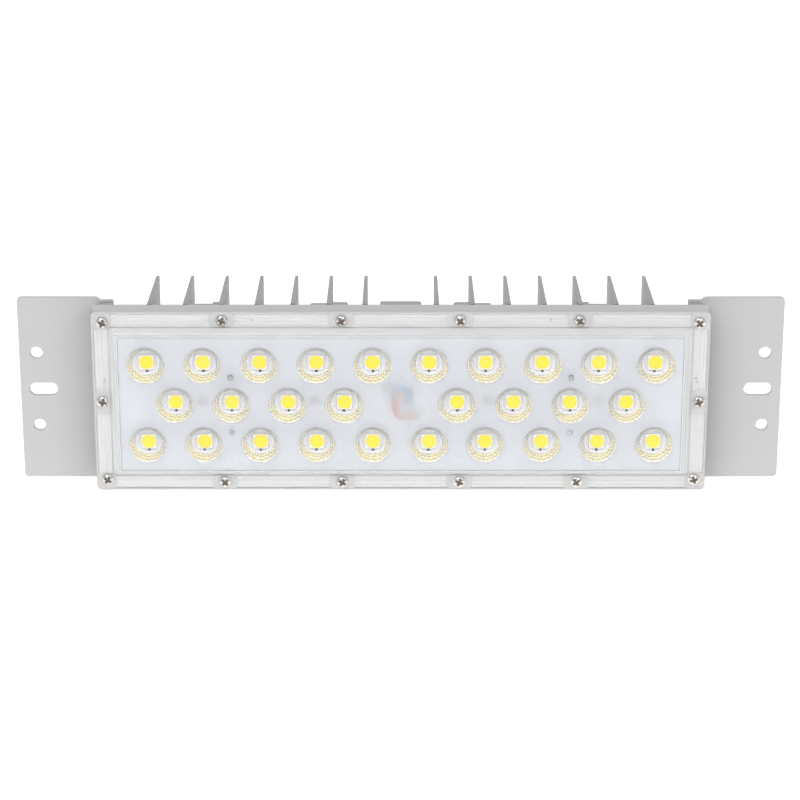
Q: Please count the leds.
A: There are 28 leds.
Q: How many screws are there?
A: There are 14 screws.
